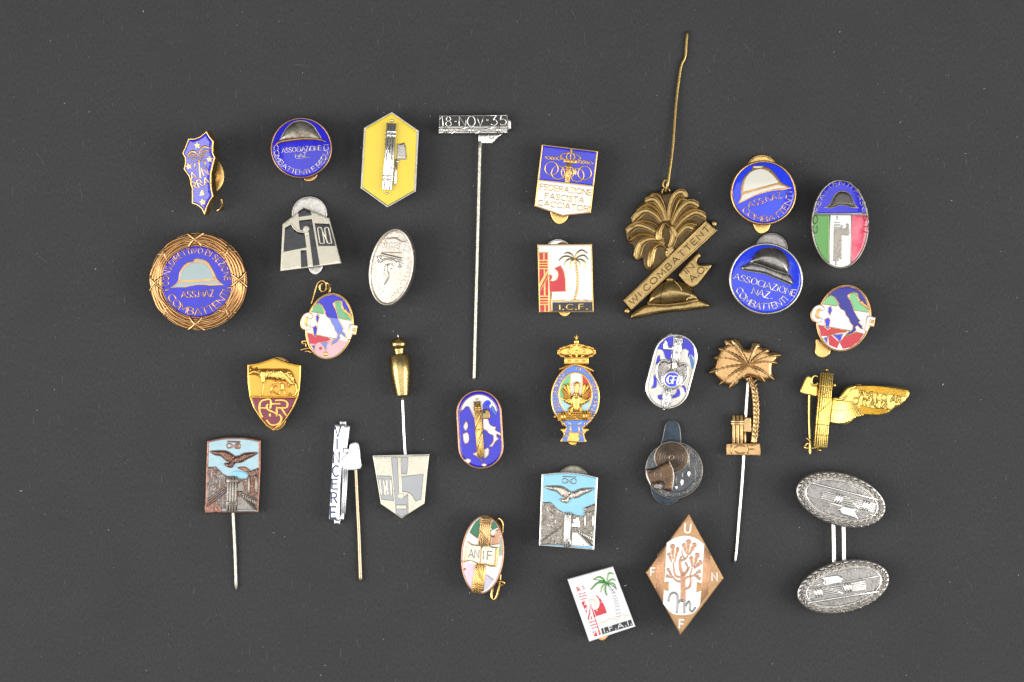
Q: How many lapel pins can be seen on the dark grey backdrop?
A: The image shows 29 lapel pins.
